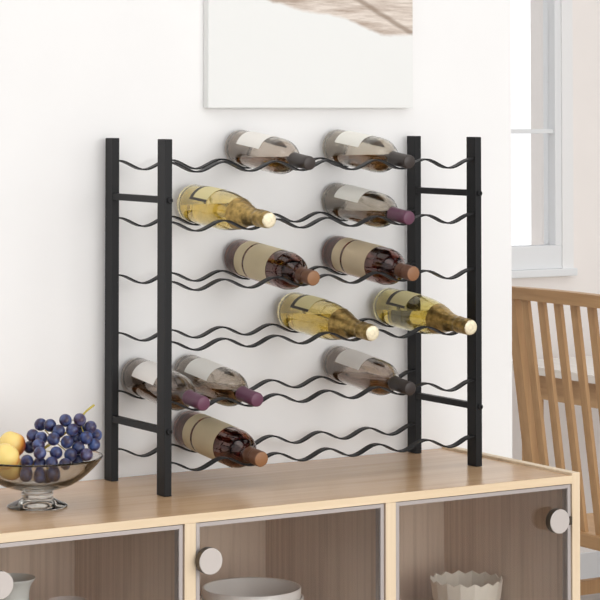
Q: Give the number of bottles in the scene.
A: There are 12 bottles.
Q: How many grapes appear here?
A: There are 32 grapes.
